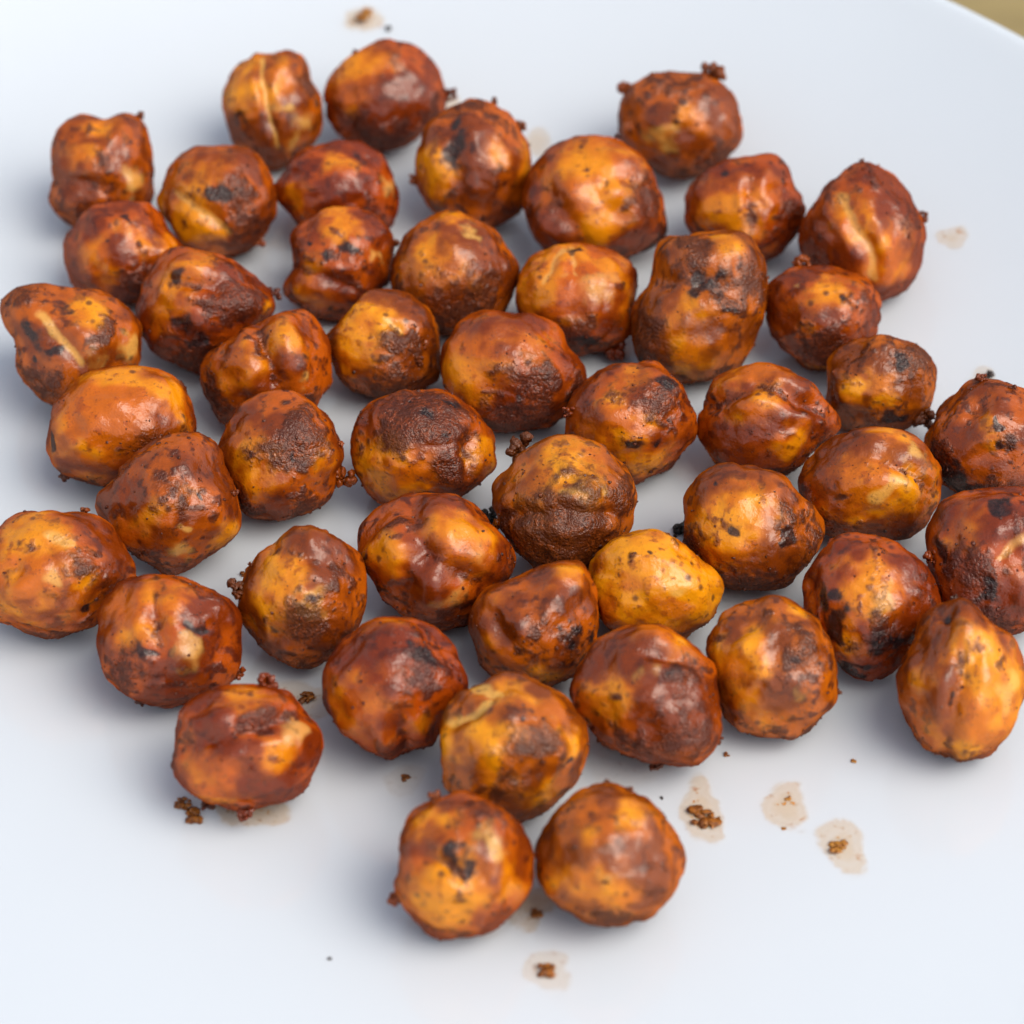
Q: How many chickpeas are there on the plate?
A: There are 48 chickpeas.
